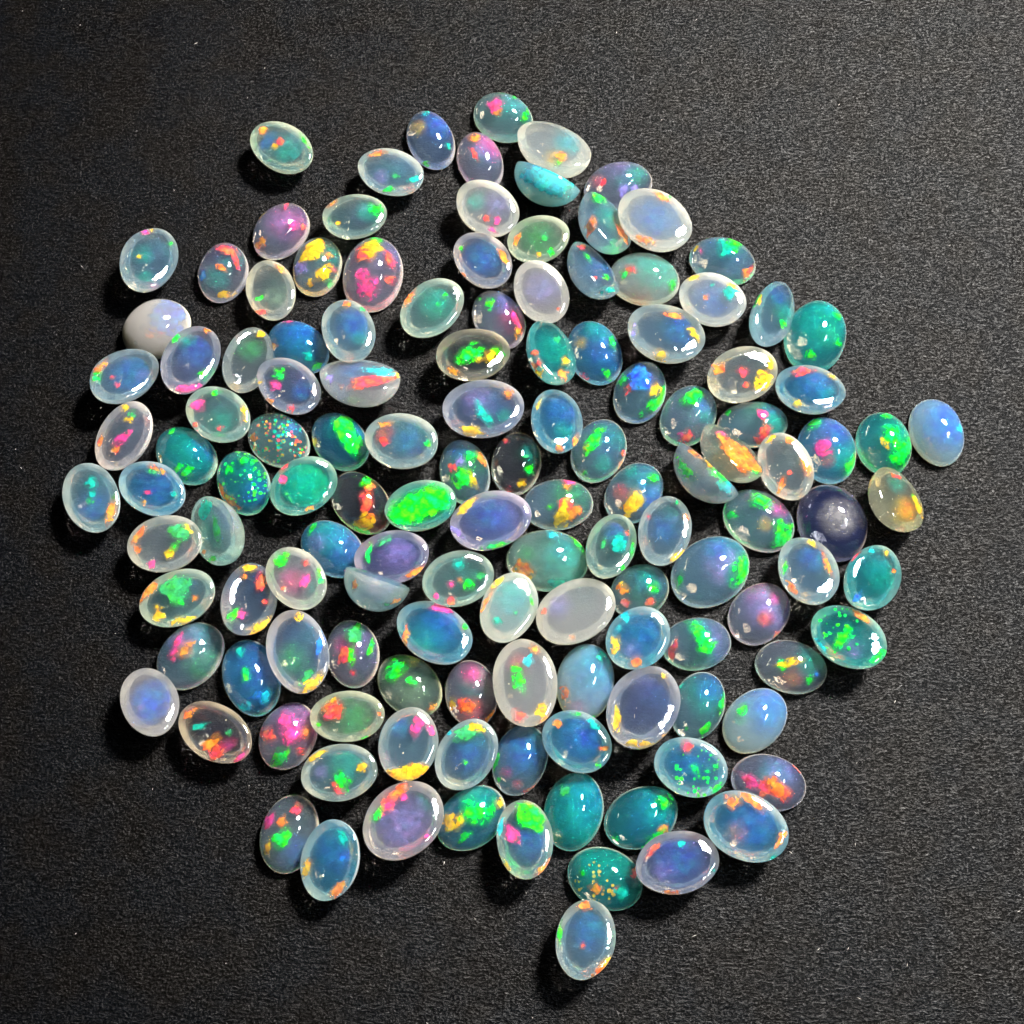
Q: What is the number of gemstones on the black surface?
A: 132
